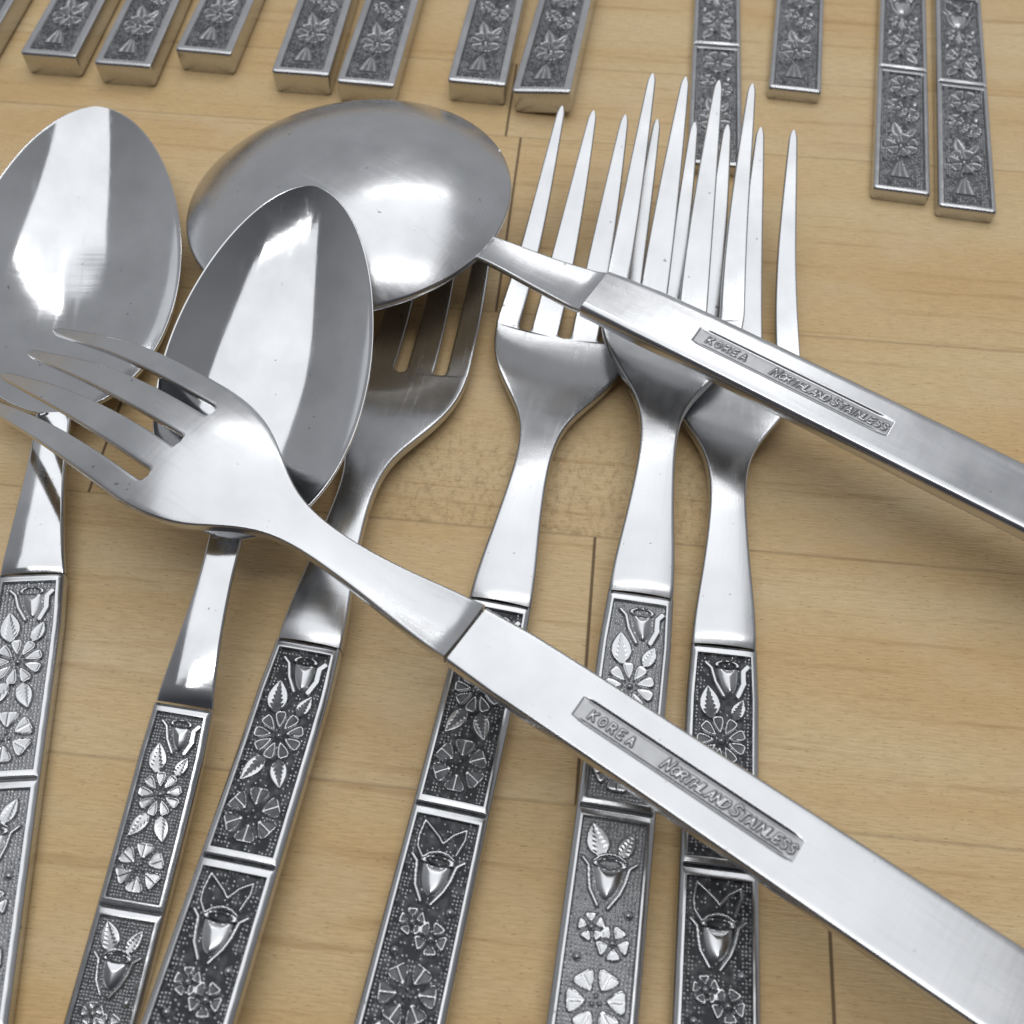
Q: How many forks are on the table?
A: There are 5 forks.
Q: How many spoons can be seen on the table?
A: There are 2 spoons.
